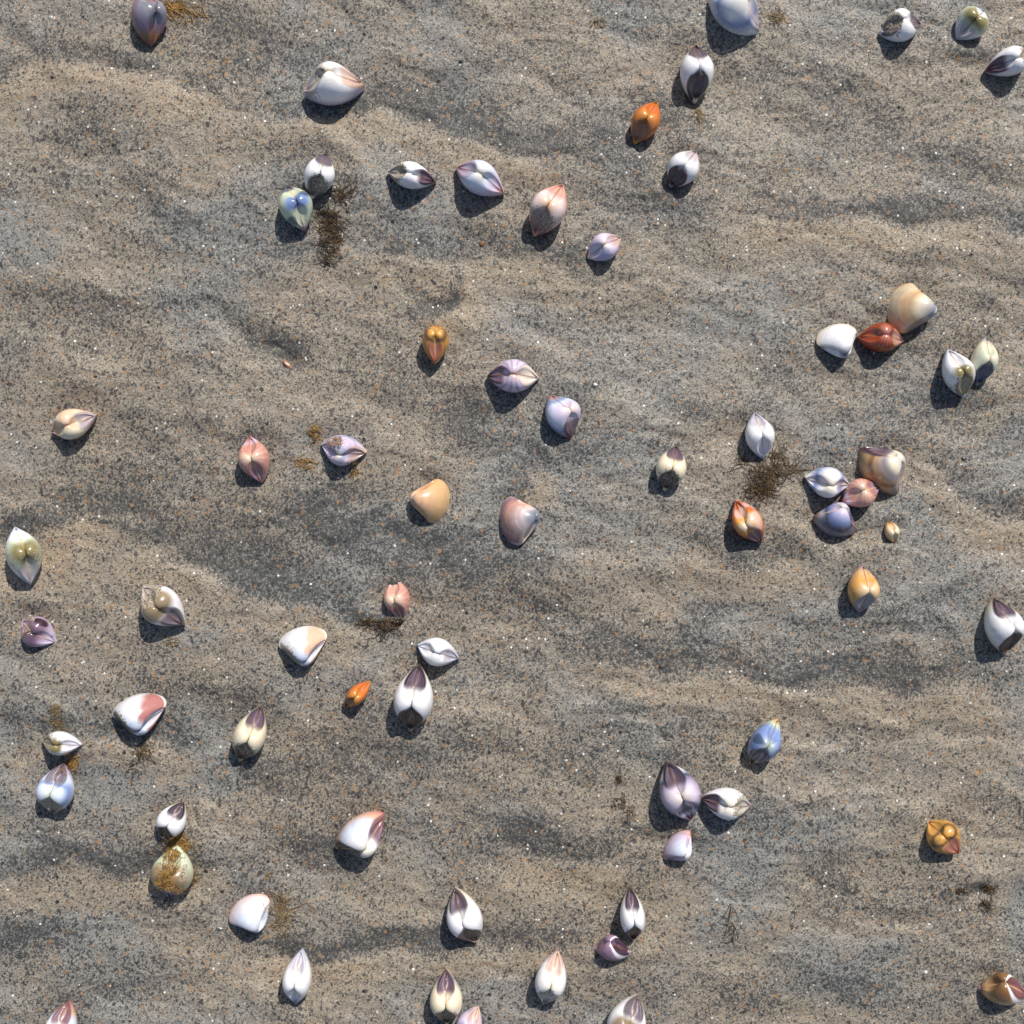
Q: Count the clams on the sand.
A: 69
